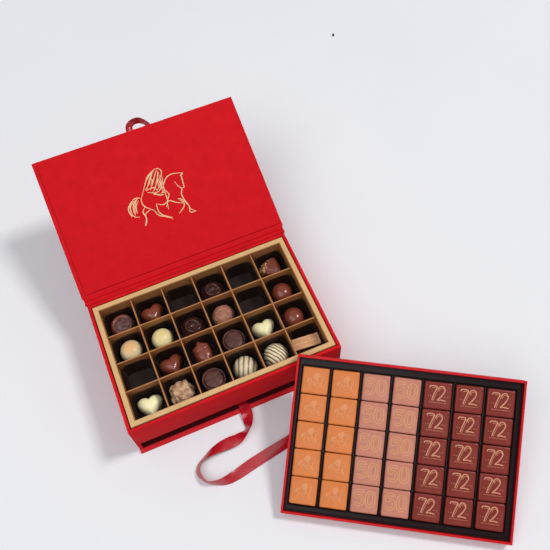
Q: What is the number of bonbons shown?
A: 20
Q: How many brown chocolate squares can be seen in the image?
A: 15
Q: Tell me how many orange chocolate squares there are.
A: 10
